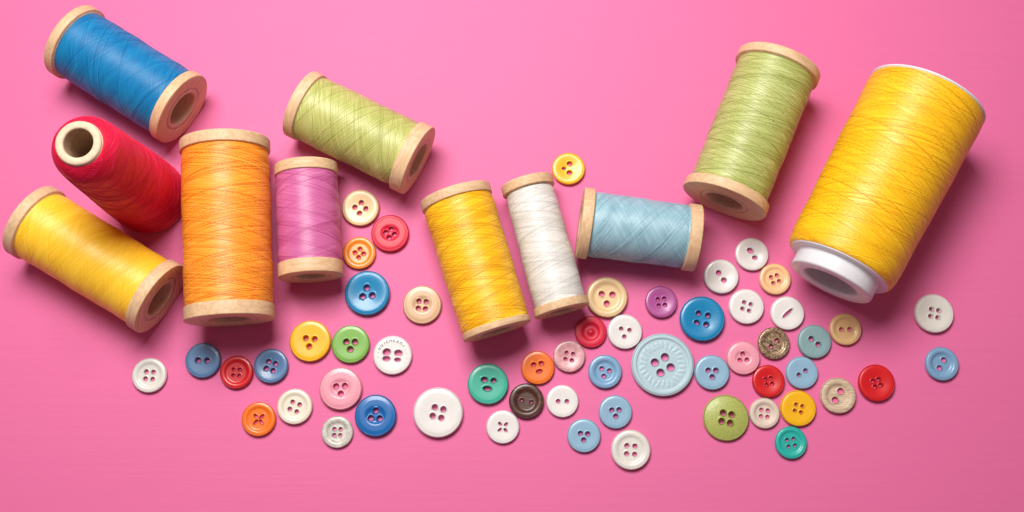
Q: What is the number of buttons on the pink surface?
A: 55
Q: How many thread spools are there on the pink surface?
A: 11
